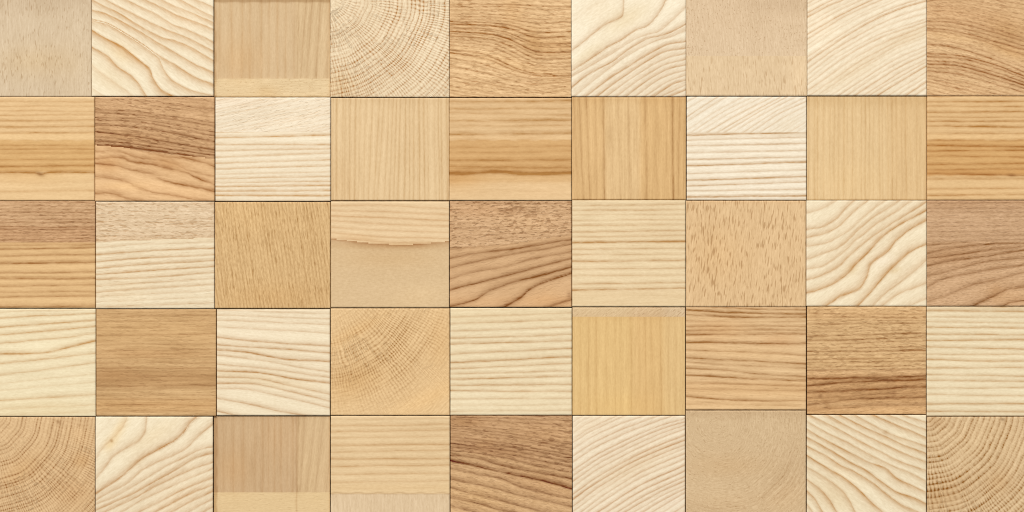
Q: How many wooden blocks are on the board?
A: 45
